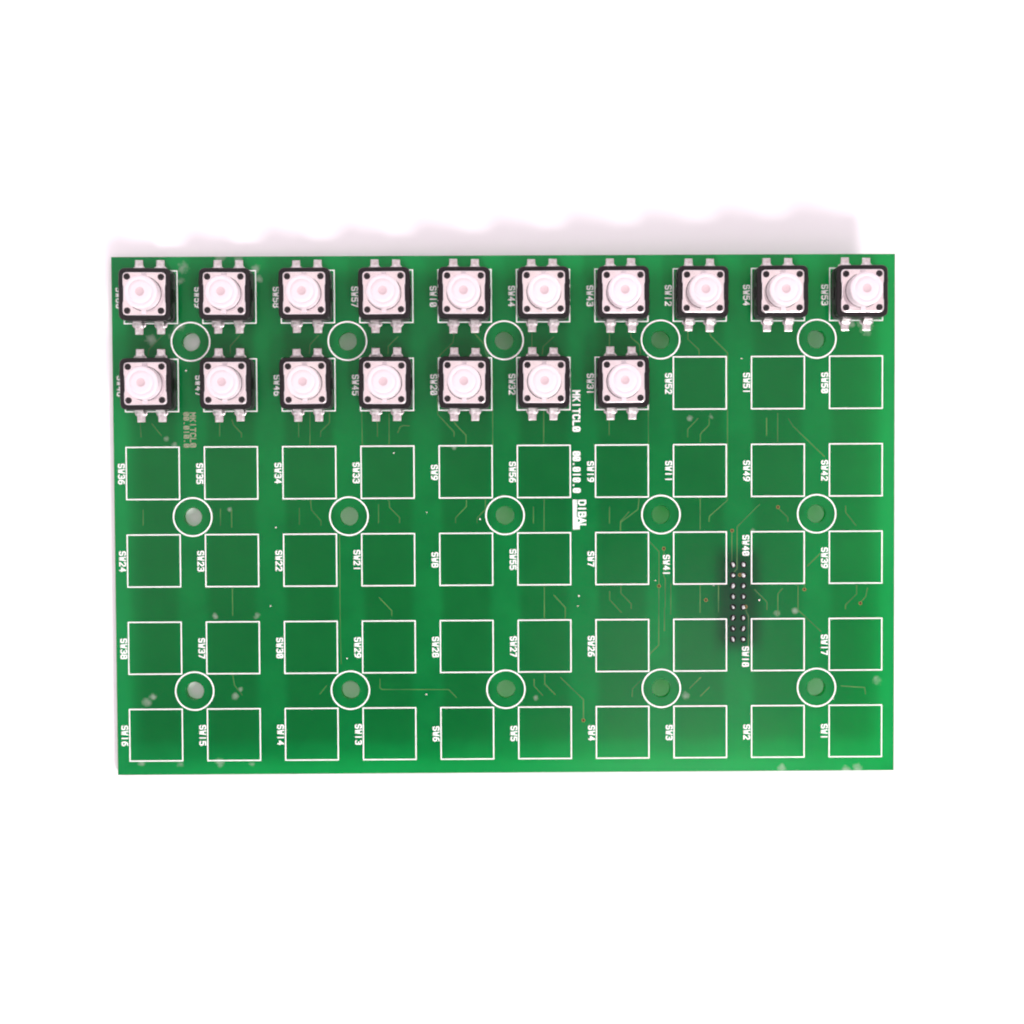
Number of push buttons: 17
